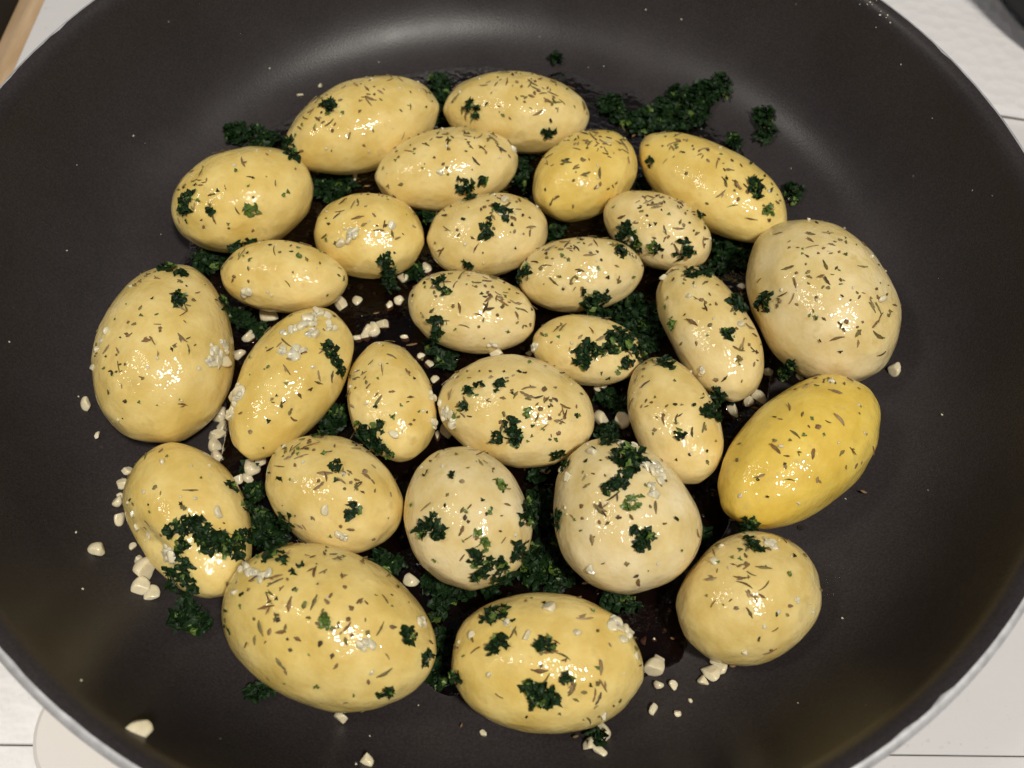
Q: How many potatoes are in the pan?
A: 28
